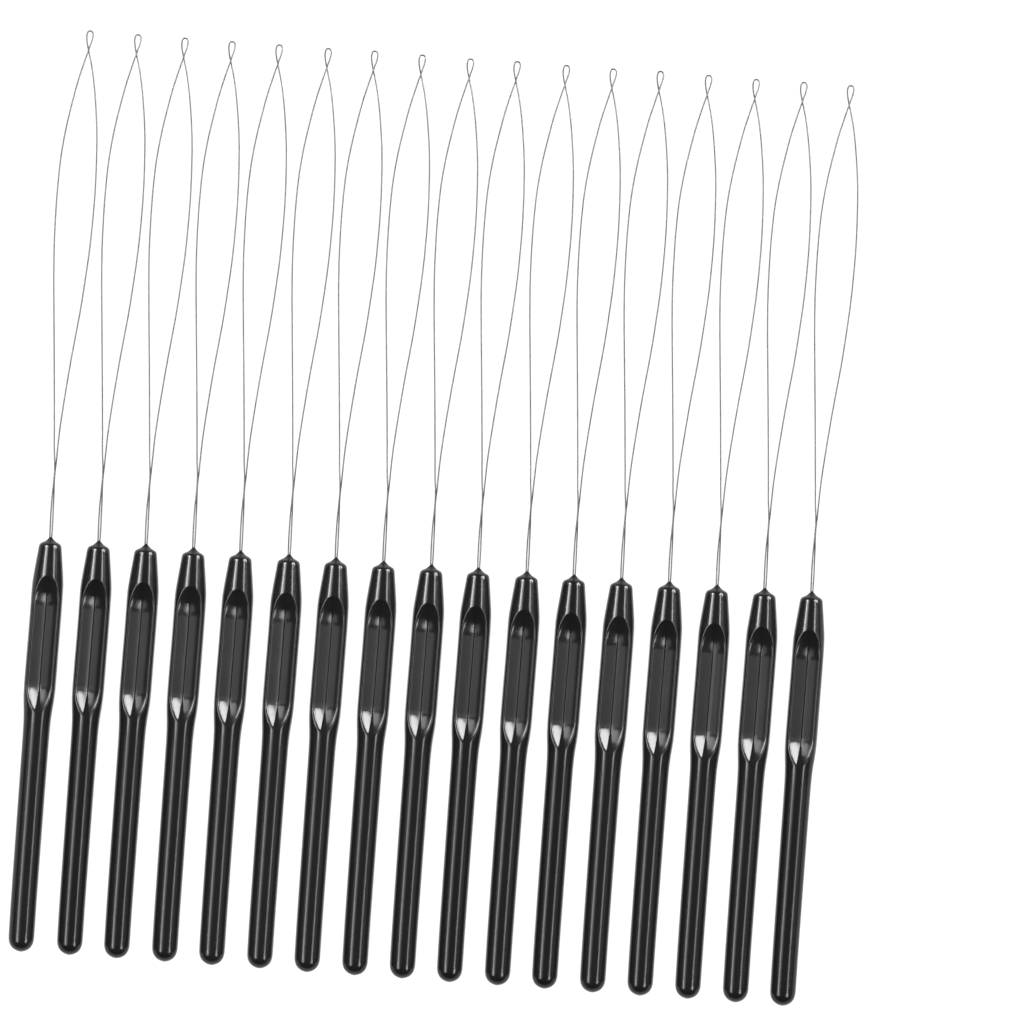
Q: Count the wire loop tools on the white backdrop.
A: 17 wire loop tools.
